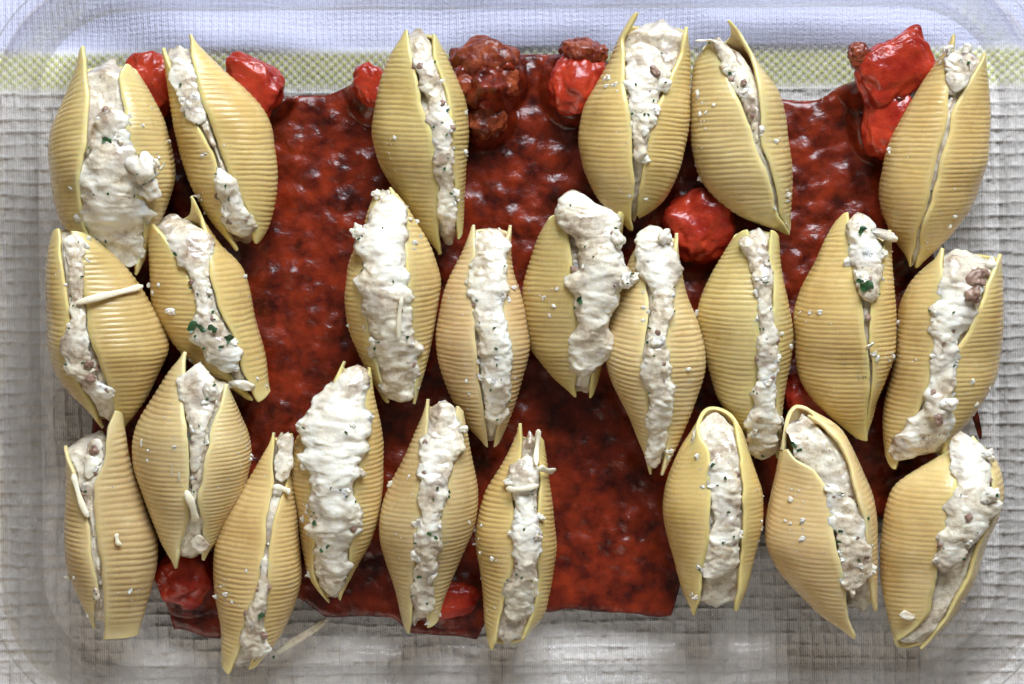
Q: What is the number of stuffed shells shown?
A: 24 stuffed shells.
